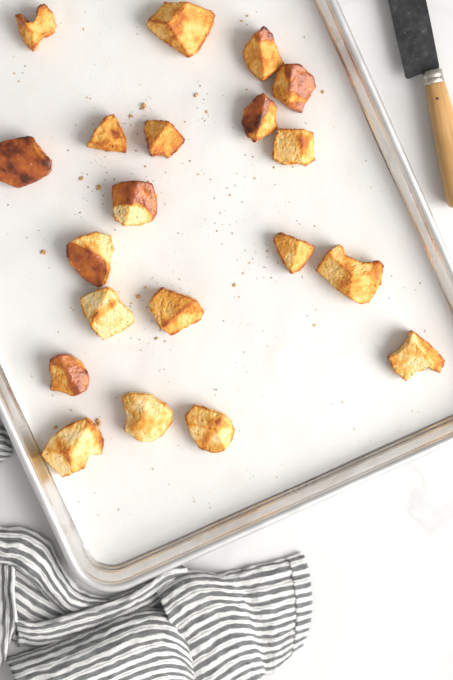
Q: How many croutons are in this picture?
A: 20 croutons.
